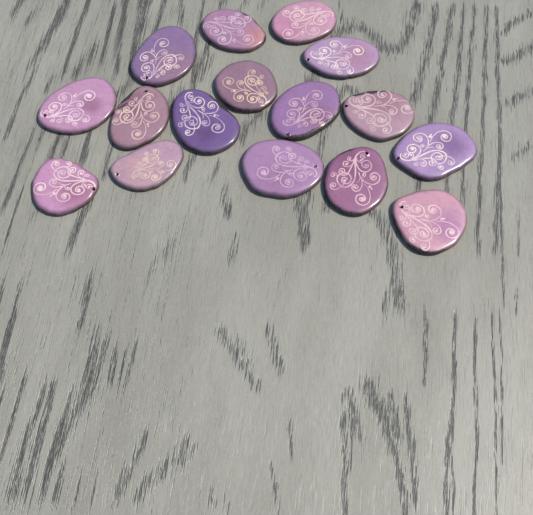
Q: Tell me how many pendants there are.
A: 16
